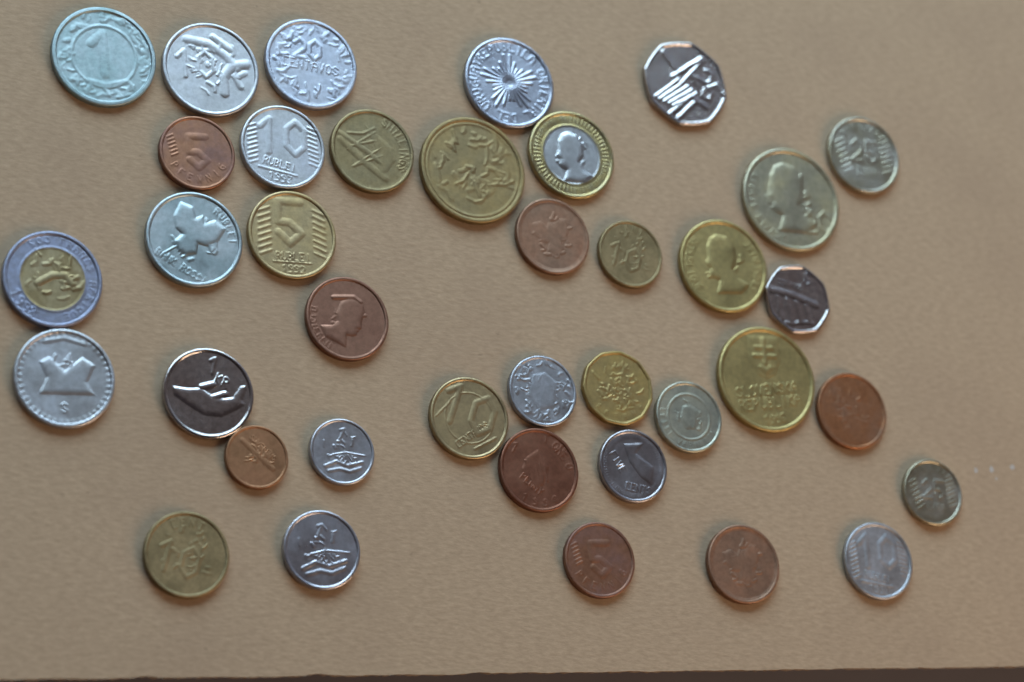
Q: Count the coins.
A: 38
